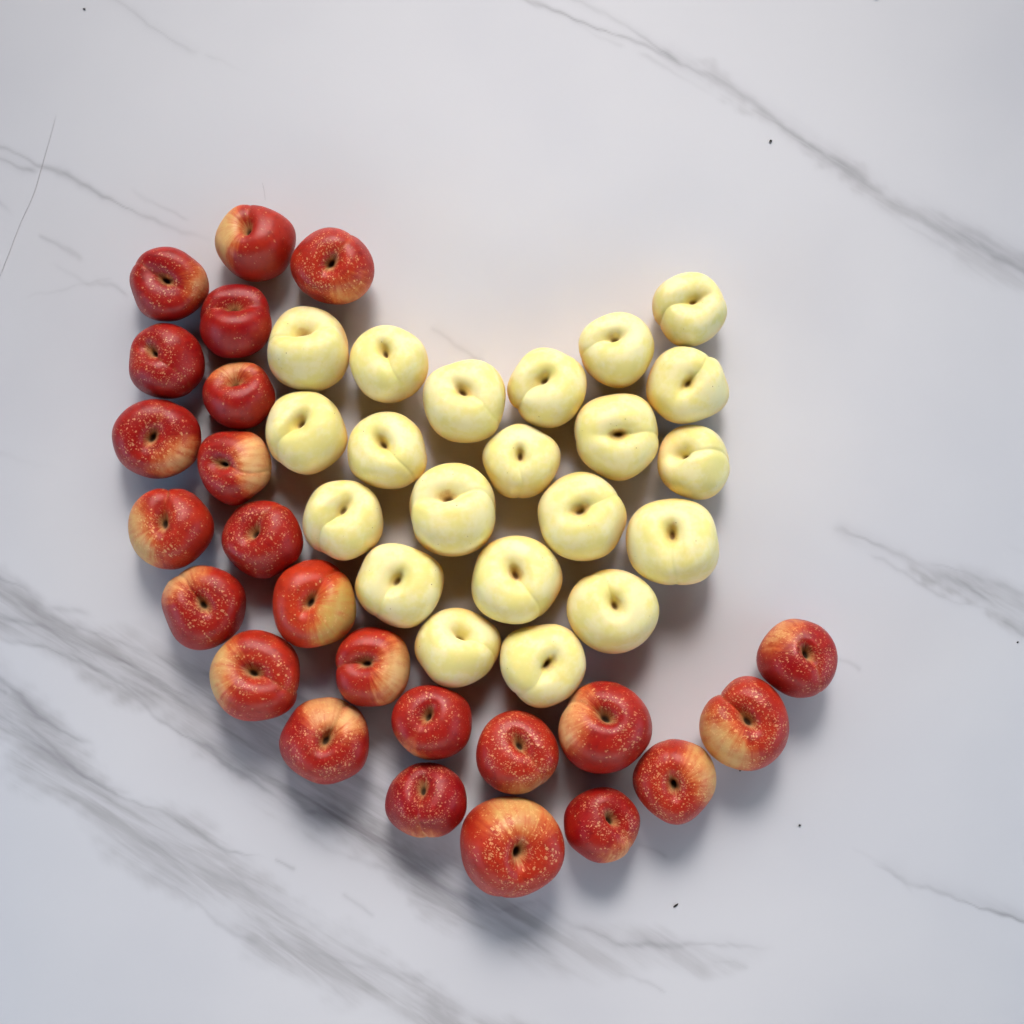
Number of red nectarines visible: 24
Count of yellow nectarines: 21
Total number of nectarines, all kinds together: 45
